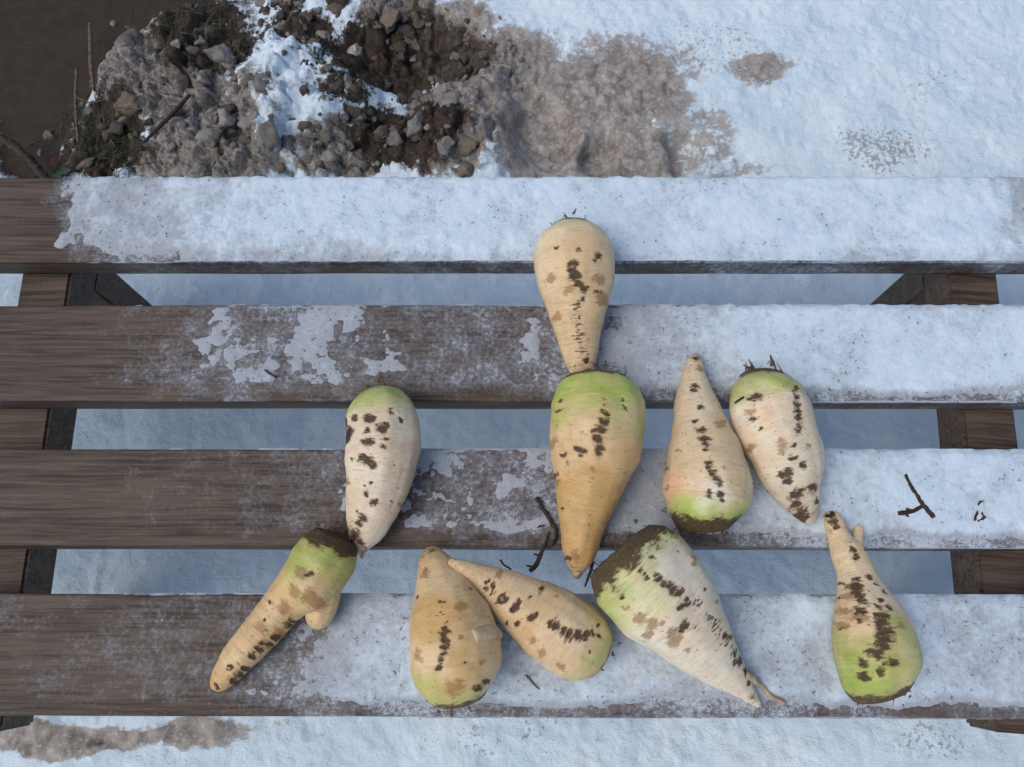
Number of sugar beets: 10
